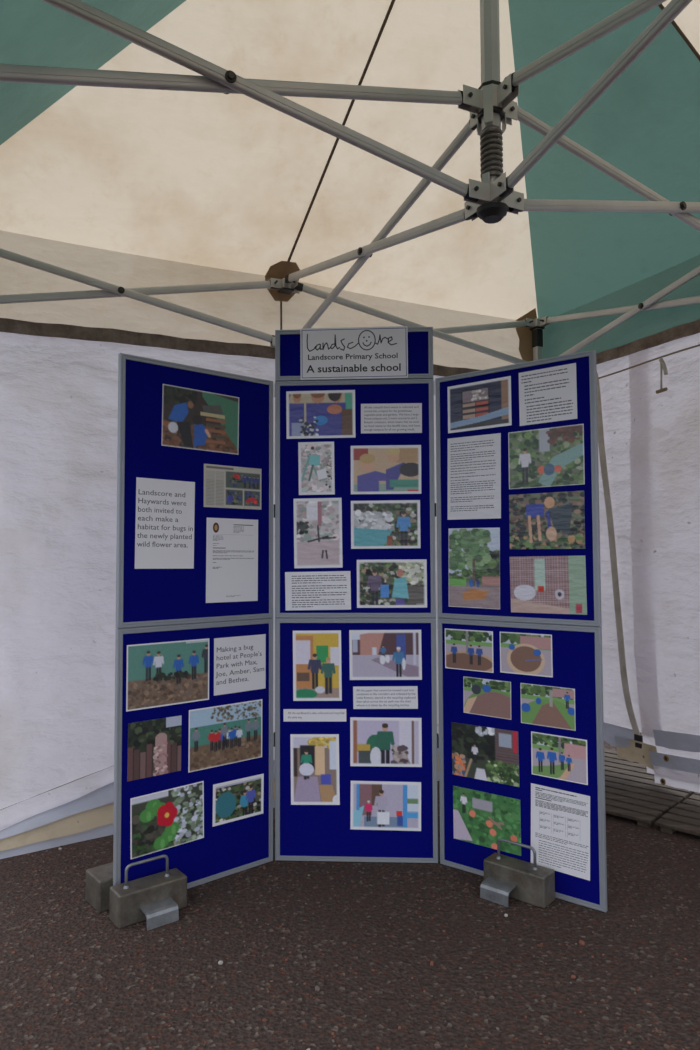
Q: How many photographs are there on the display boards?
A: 29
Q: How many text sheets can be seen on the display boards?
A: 11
